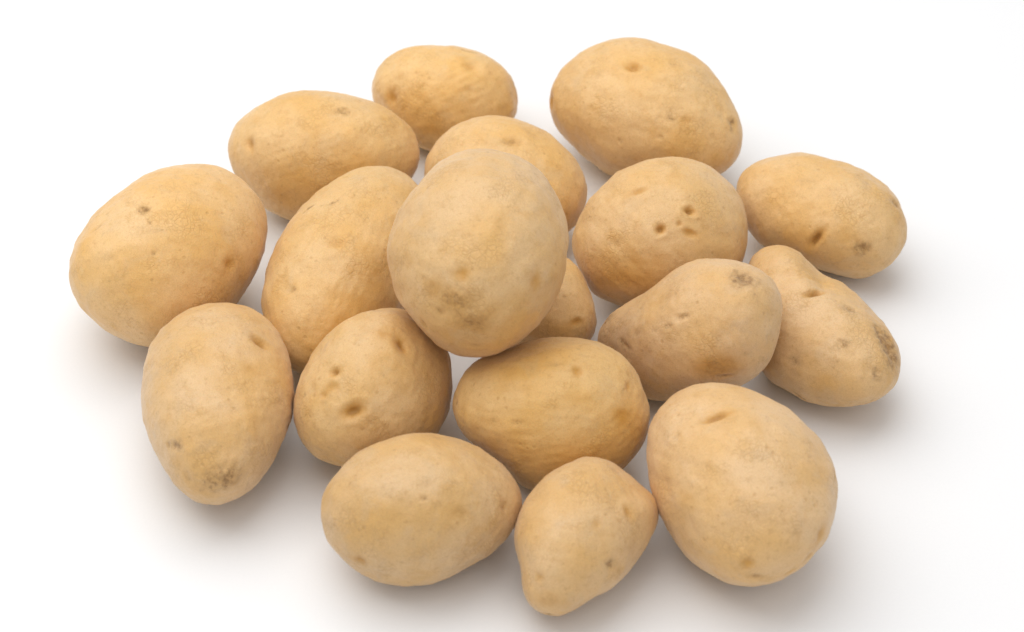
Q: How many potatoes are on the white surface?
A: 18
